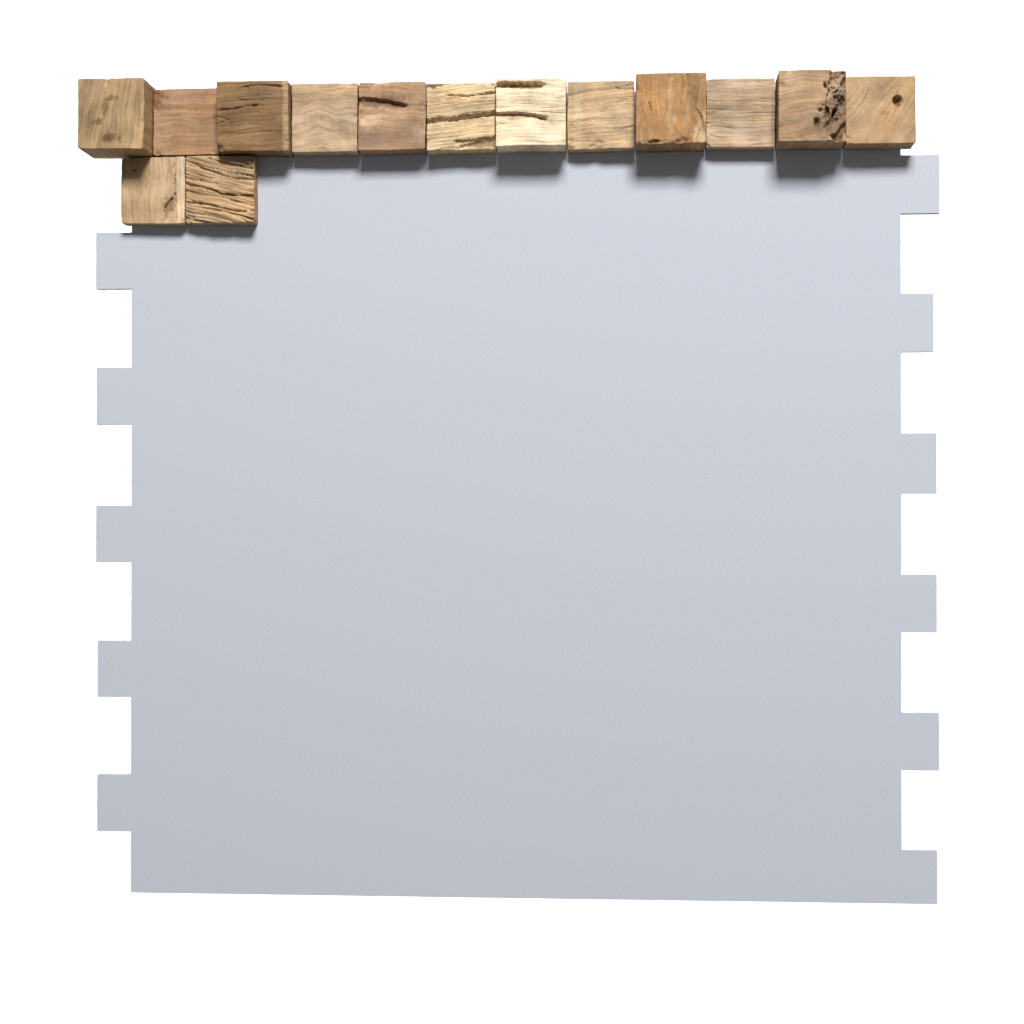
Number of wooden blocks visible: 14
